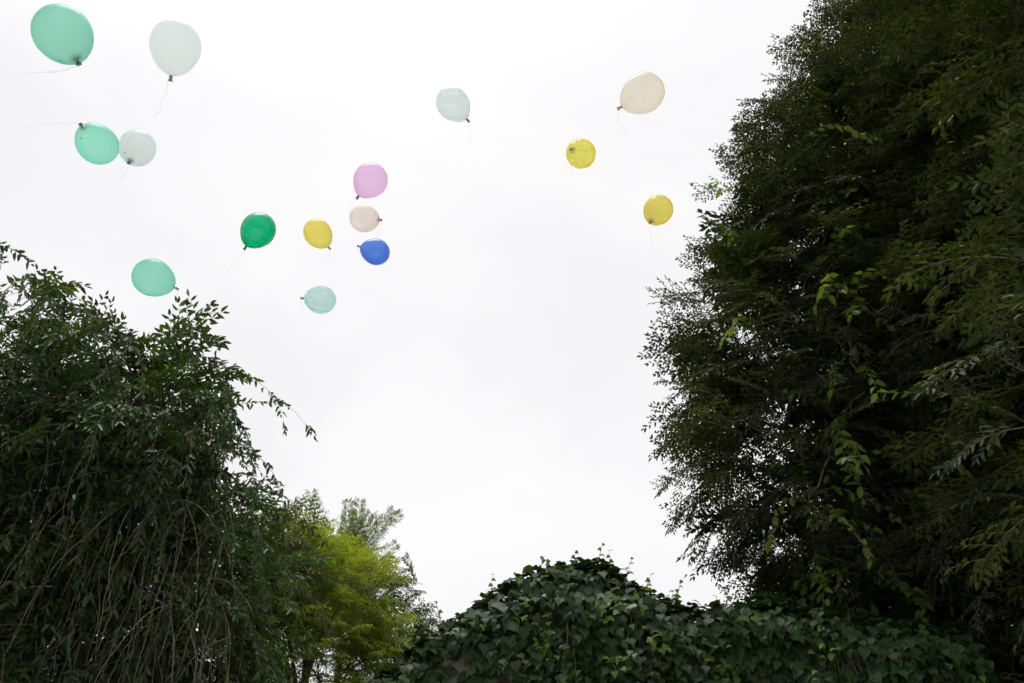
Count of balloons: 15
